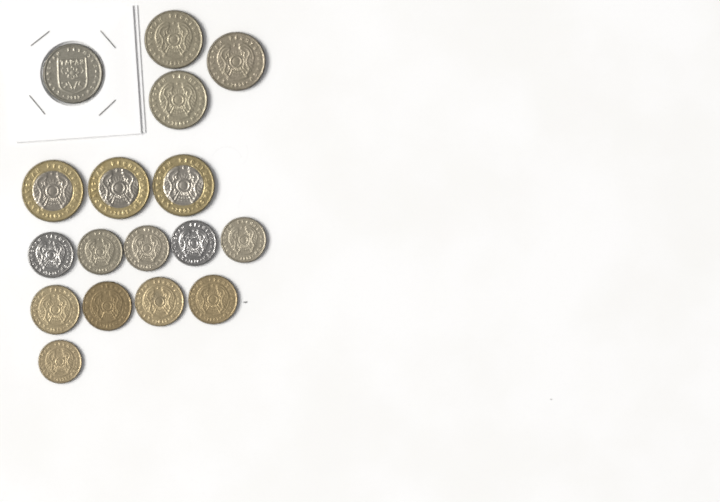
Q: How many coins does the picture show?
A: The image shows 17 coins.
